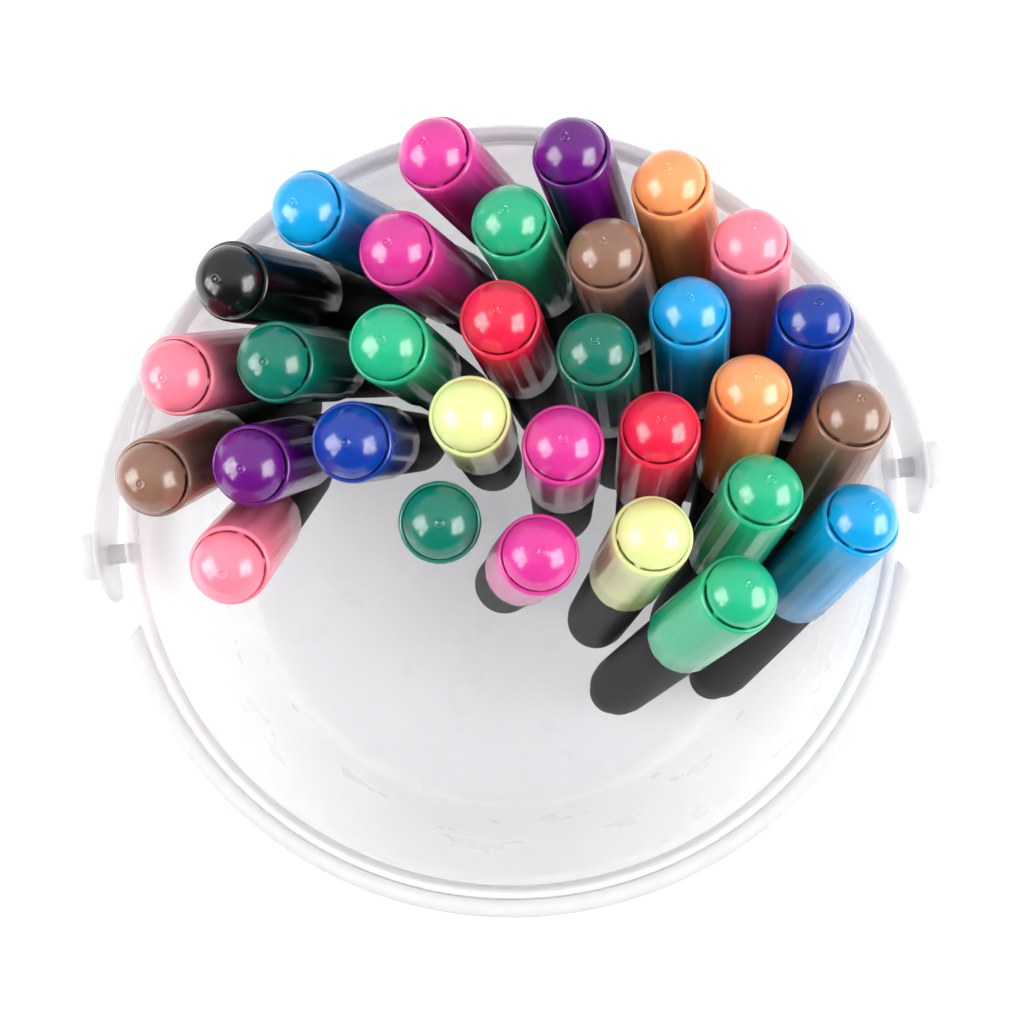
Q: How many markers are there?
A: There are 31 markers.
